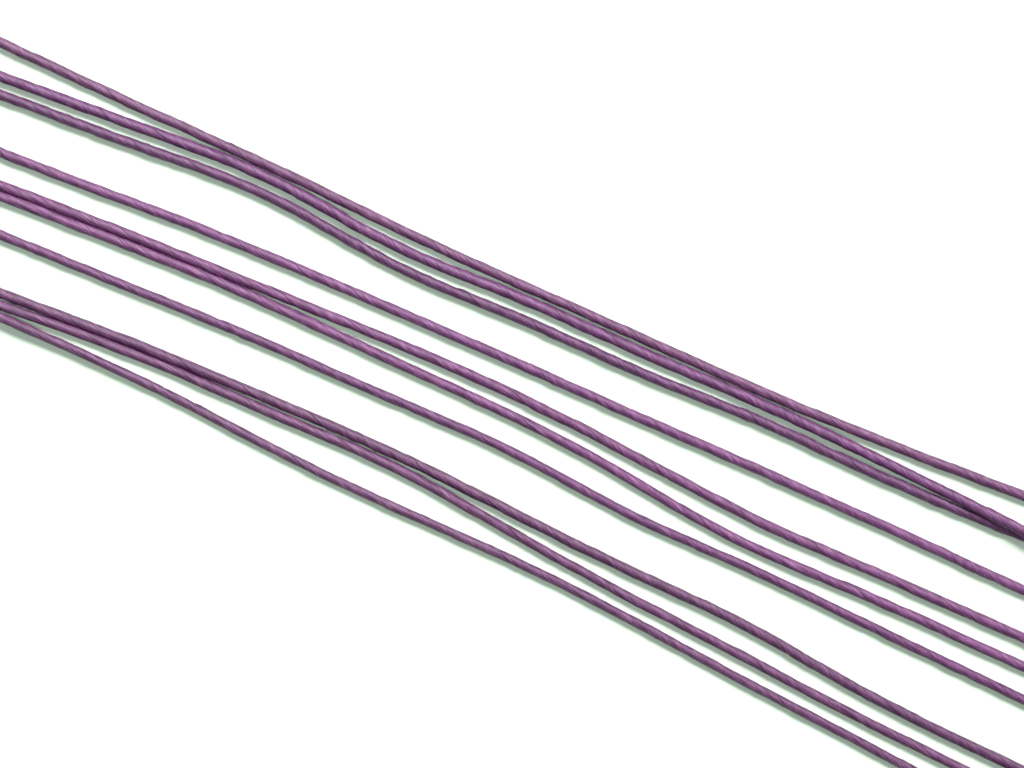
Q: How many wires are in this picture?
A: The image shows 10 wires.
